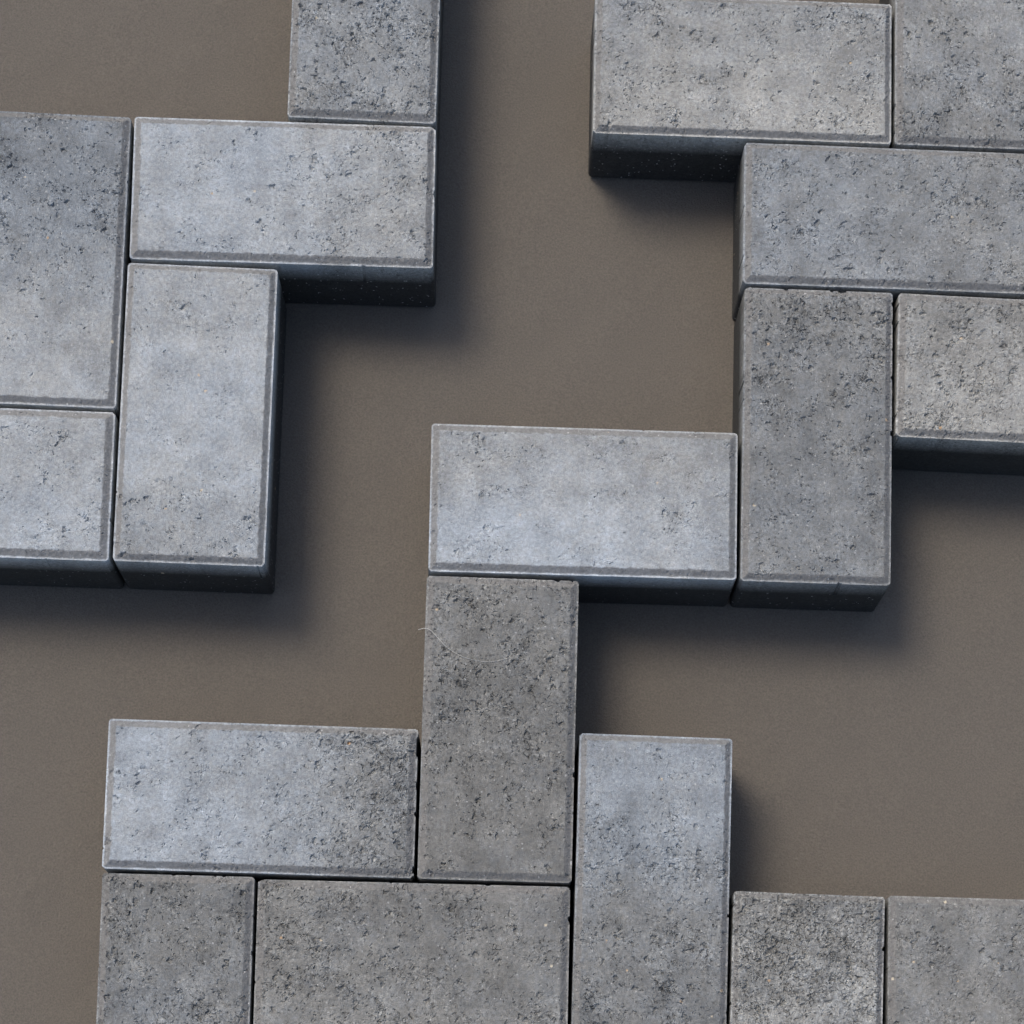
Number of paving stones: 18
